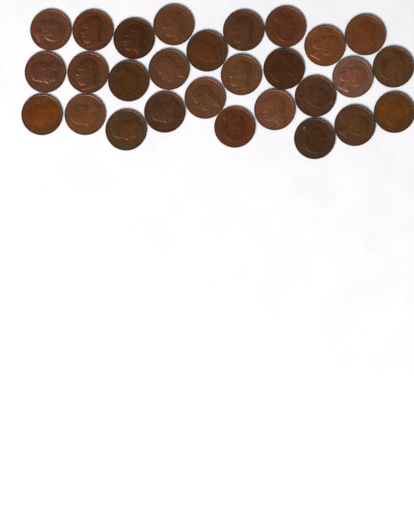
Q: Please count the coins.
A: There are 28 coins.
